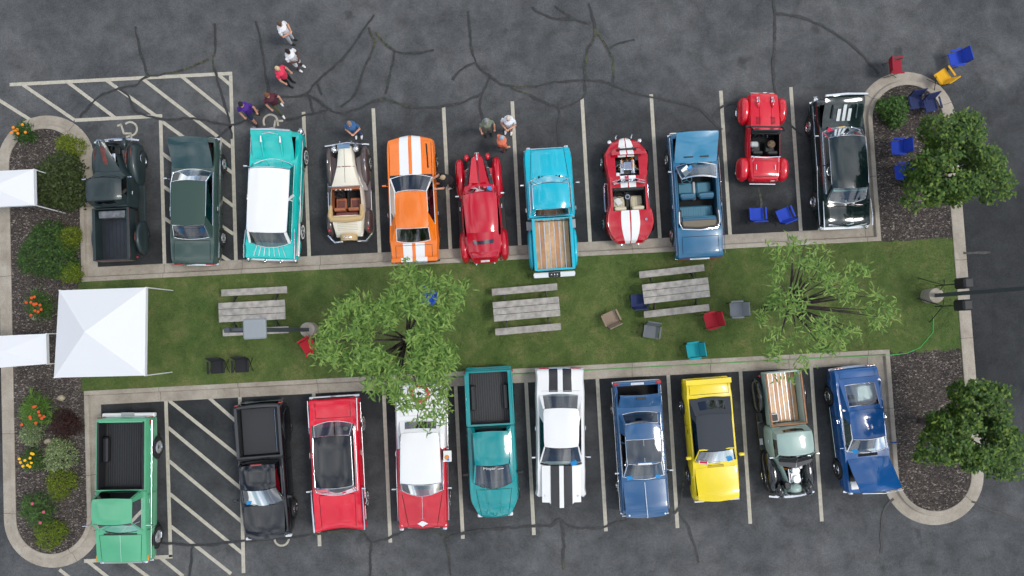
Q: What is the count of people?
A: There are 10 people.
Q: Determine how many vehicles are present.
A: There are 21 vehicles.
